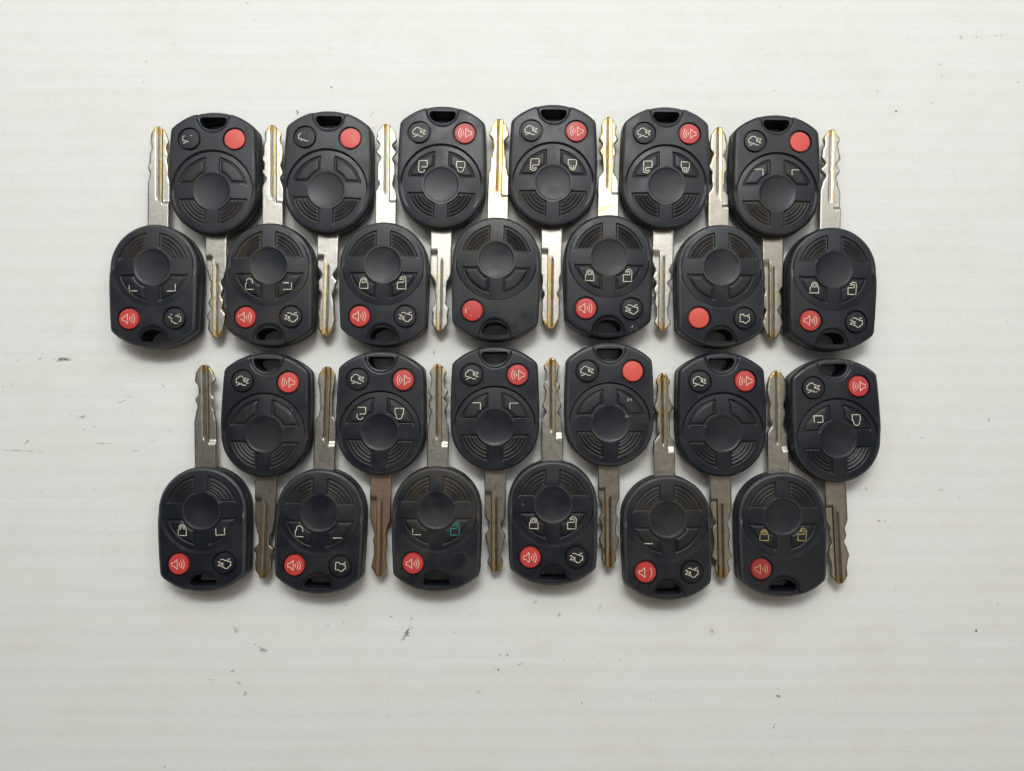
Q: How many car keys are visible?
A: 25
